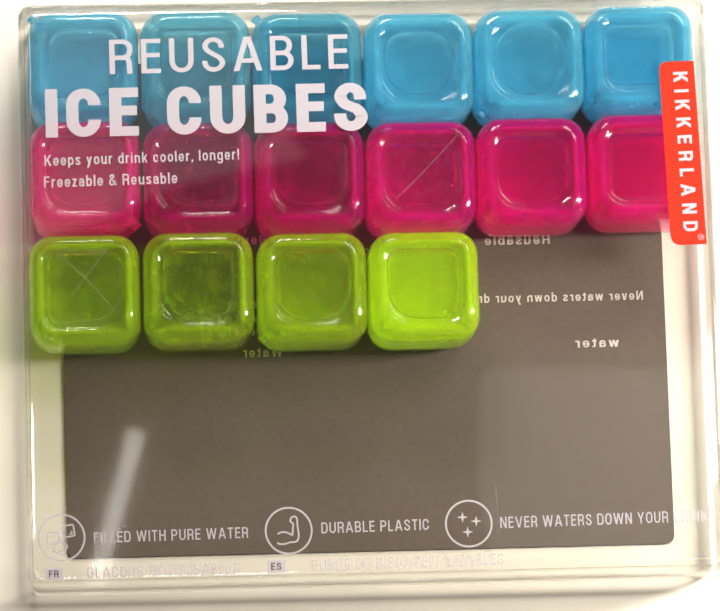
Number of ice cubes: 16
